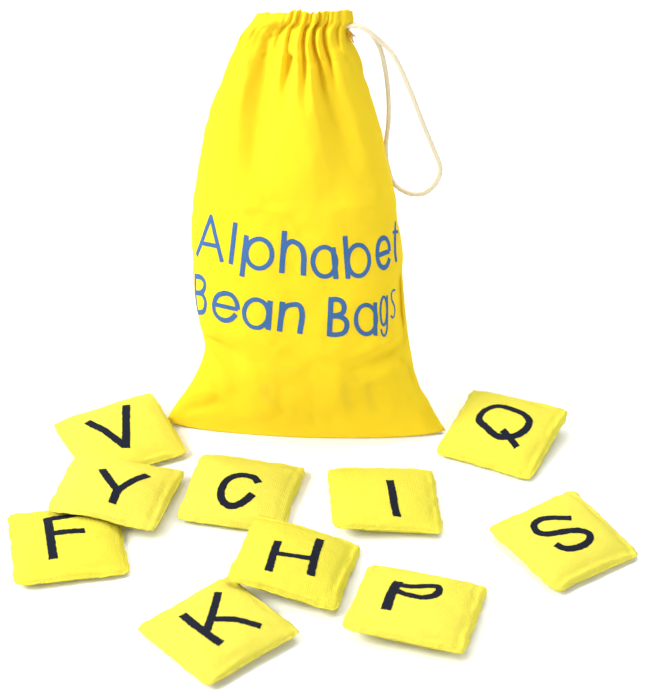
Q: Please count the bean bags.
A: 10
